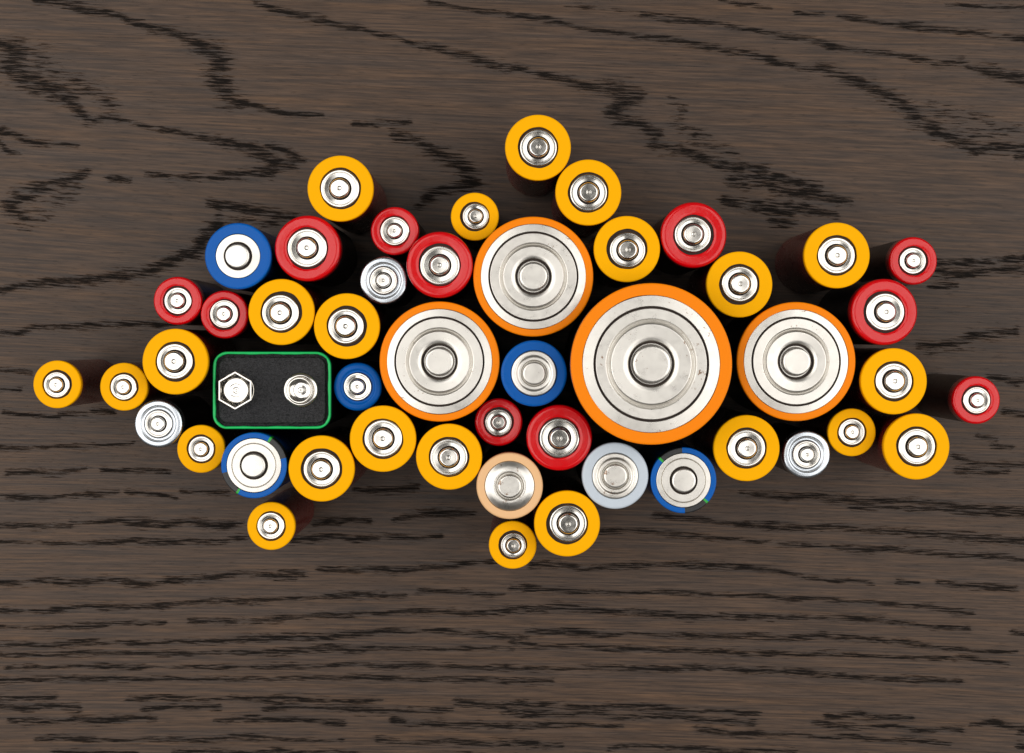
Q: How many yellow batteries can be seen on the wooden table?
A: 23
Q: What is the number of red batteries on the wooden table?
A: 11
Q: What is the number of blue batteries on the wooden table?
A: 5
